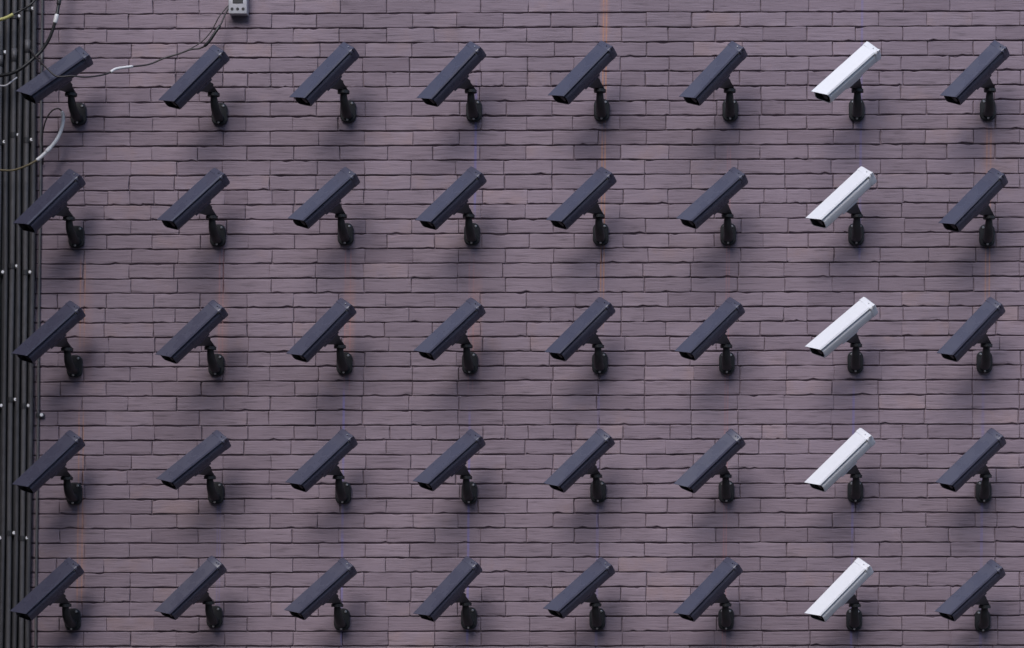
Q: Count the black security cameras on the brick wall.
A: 35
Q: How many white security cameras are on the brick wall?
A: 5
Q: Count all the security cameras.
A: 40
